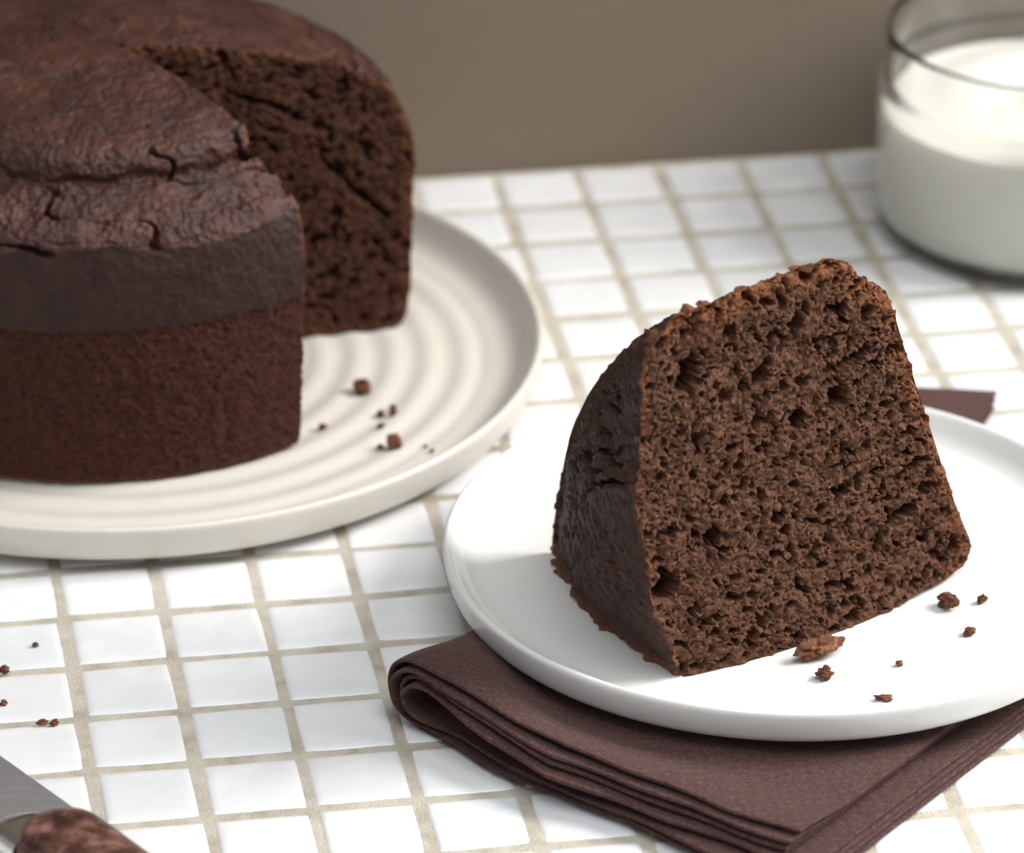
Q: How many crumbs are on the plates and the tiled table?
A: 22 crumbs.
